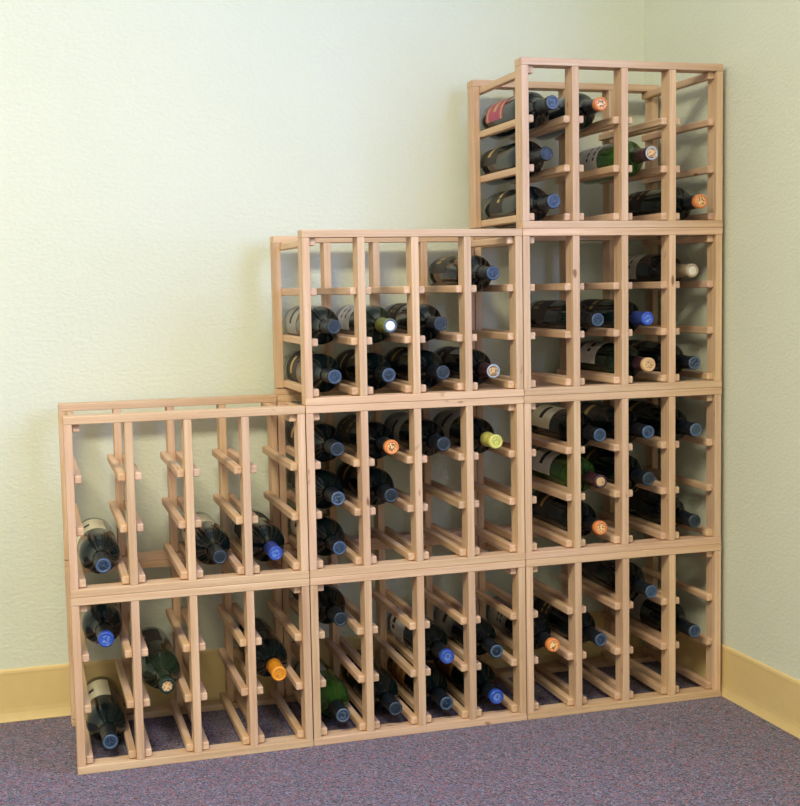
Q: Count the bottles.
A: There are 51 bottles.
